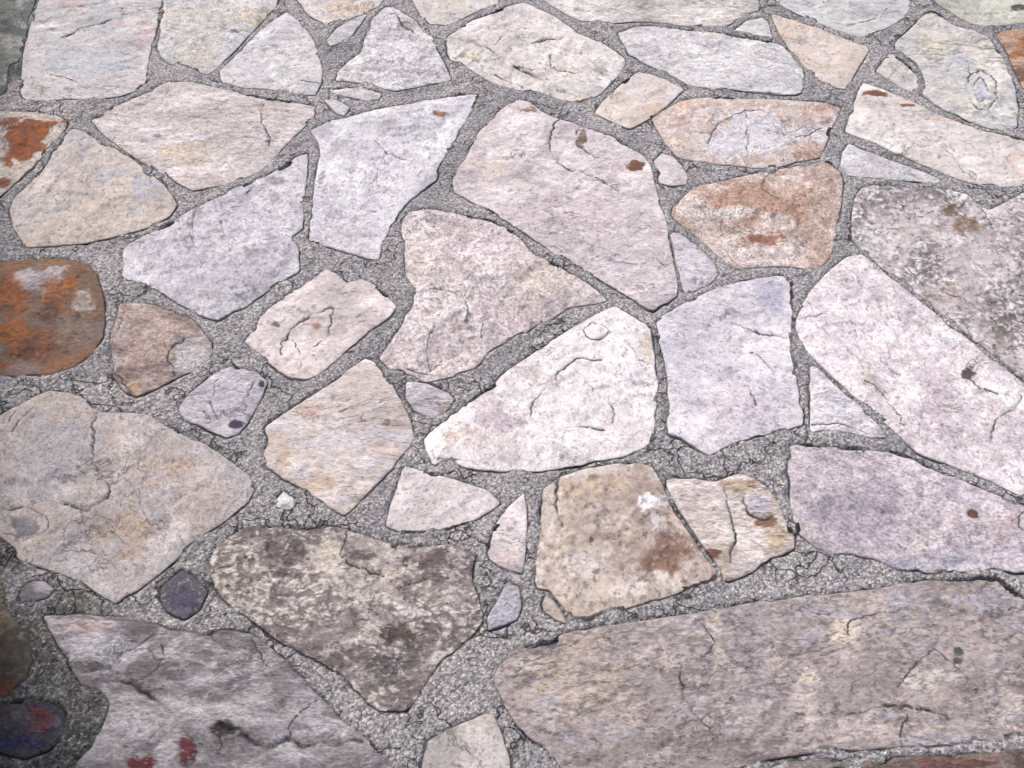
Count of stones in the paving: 64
